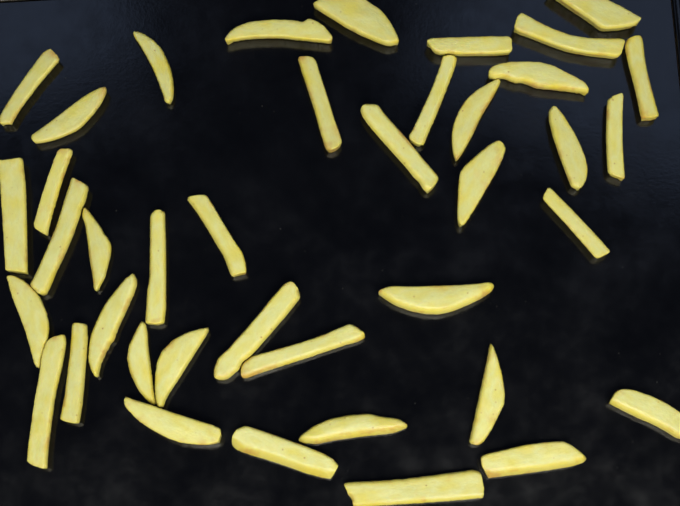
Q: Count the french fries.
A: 40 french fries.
